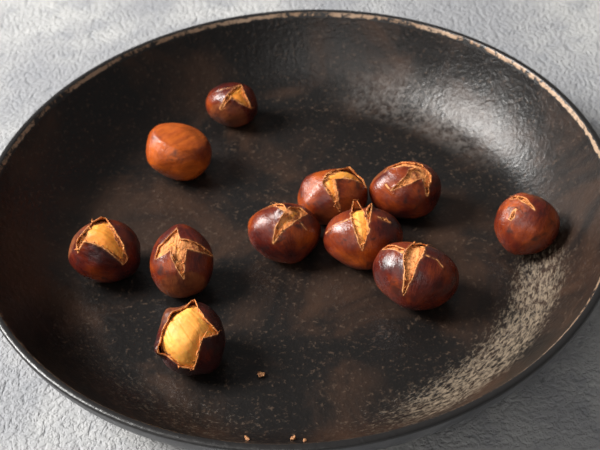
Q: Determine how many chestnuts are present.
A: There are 11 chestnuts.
